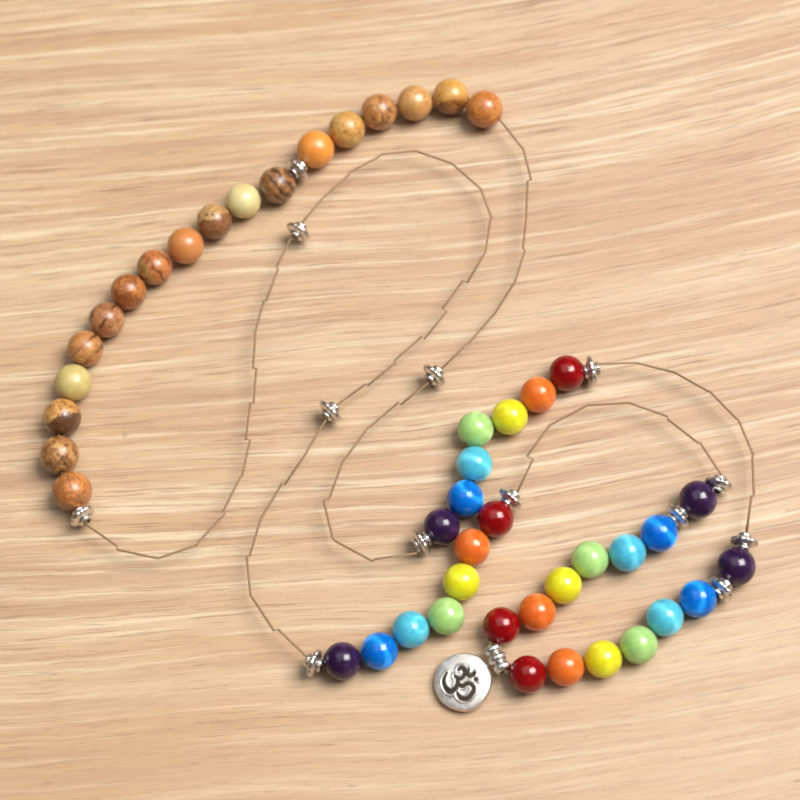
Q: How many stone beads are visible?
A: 18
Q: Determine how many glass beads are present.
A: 28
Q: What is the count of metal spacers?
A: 13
